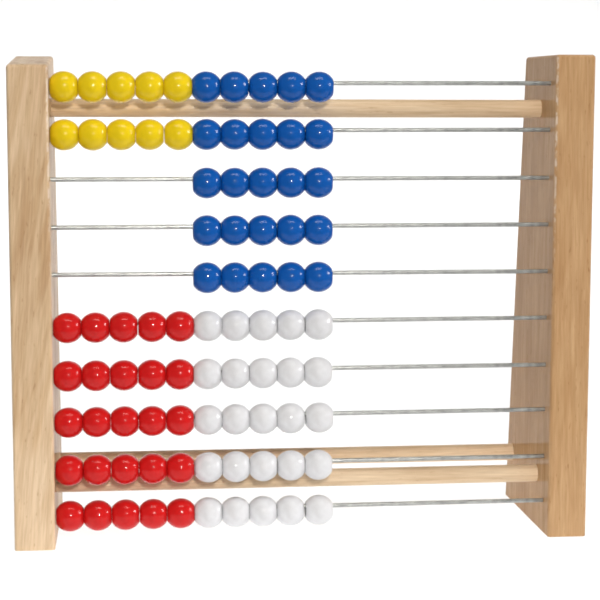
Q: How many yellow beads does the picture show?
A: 10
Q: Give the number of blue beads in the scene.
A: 25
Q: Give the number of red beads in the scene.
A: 25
